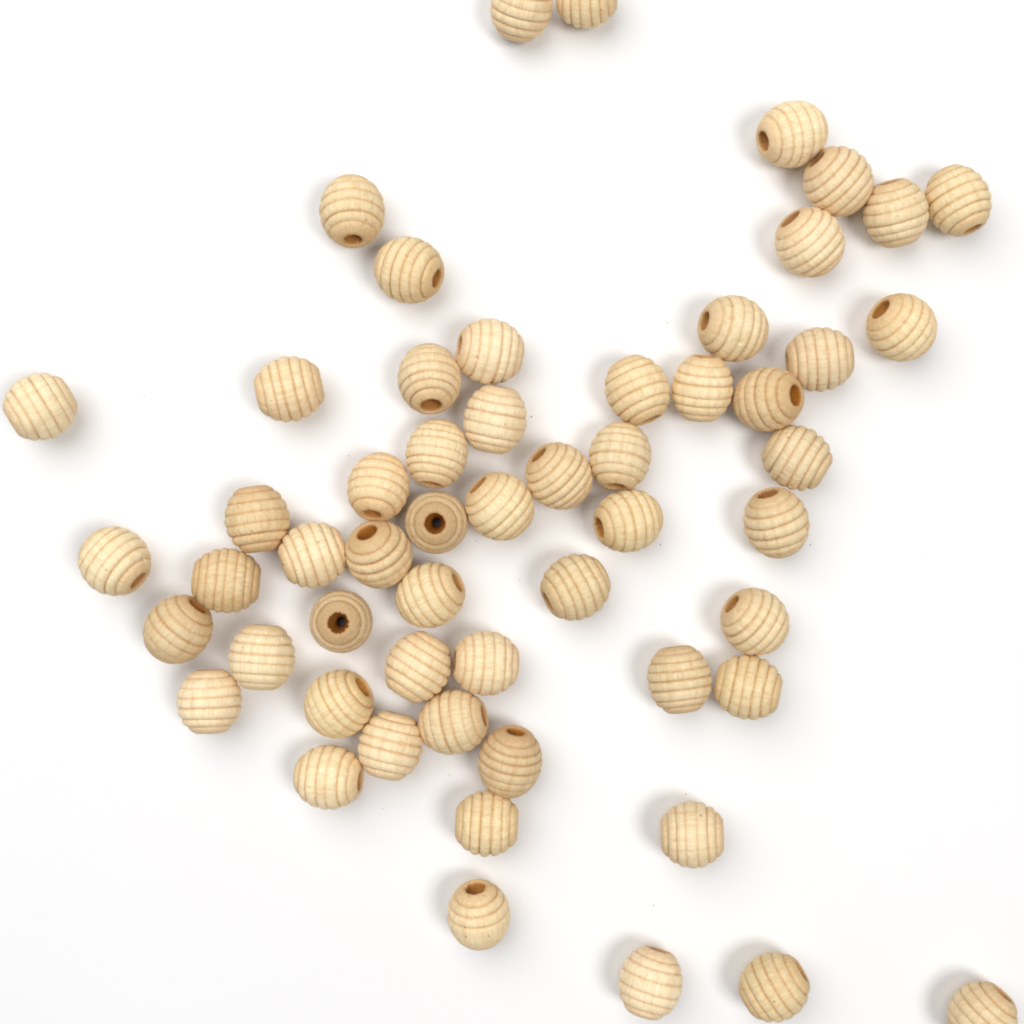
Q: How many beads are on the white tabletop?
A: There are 56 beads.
